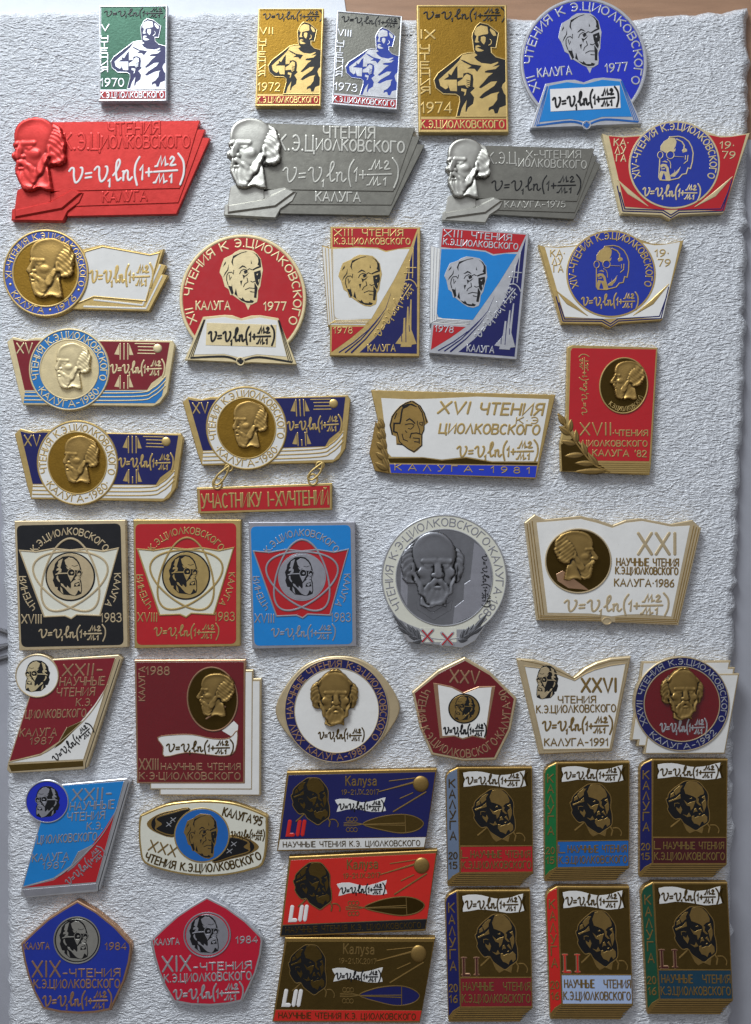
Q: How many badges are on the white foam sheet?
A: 43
